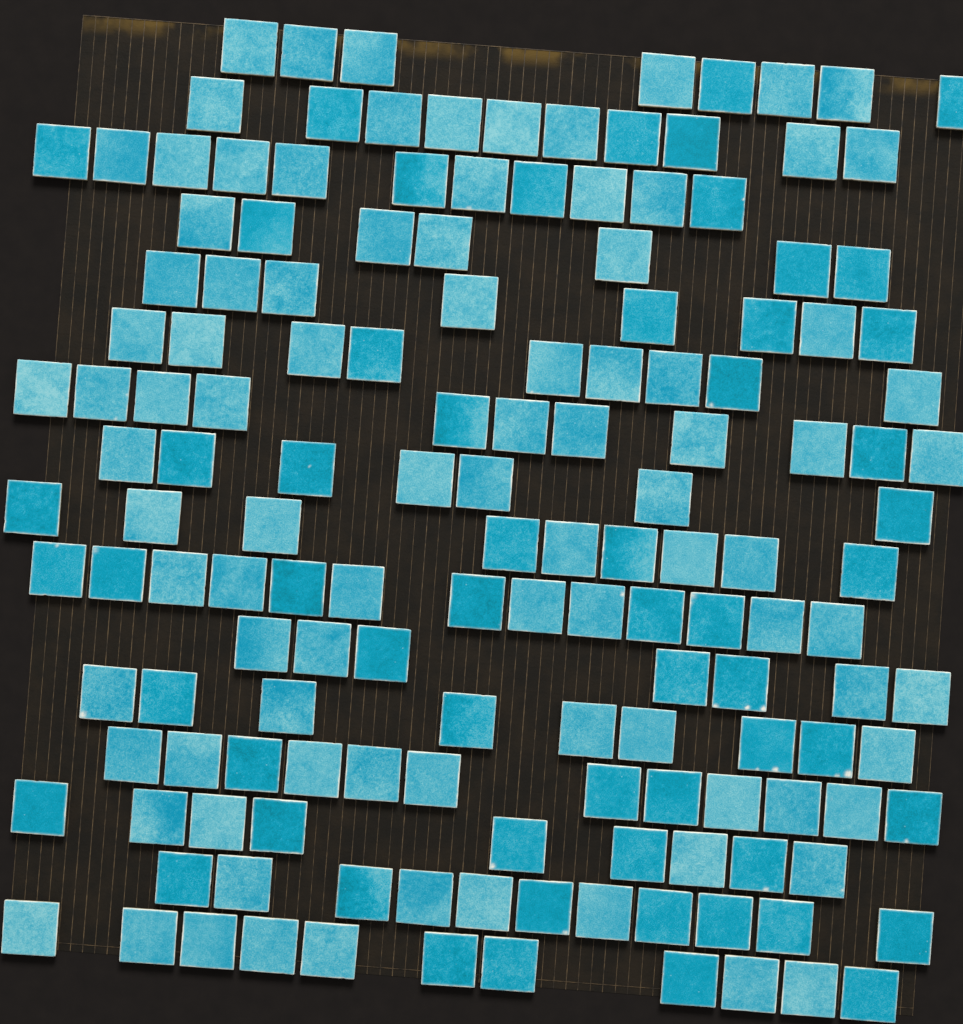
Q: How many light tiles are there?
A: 93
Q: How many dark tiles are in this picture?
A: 59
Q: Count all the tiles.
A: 152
